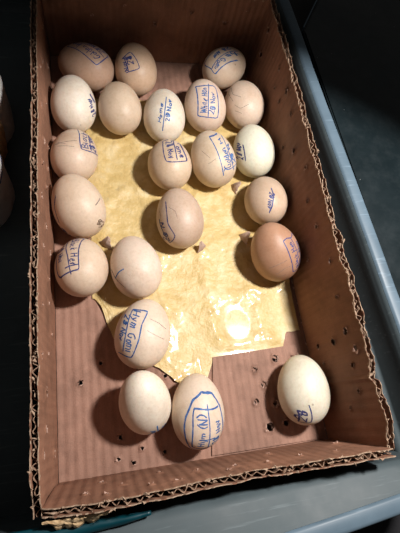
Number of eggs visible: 22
